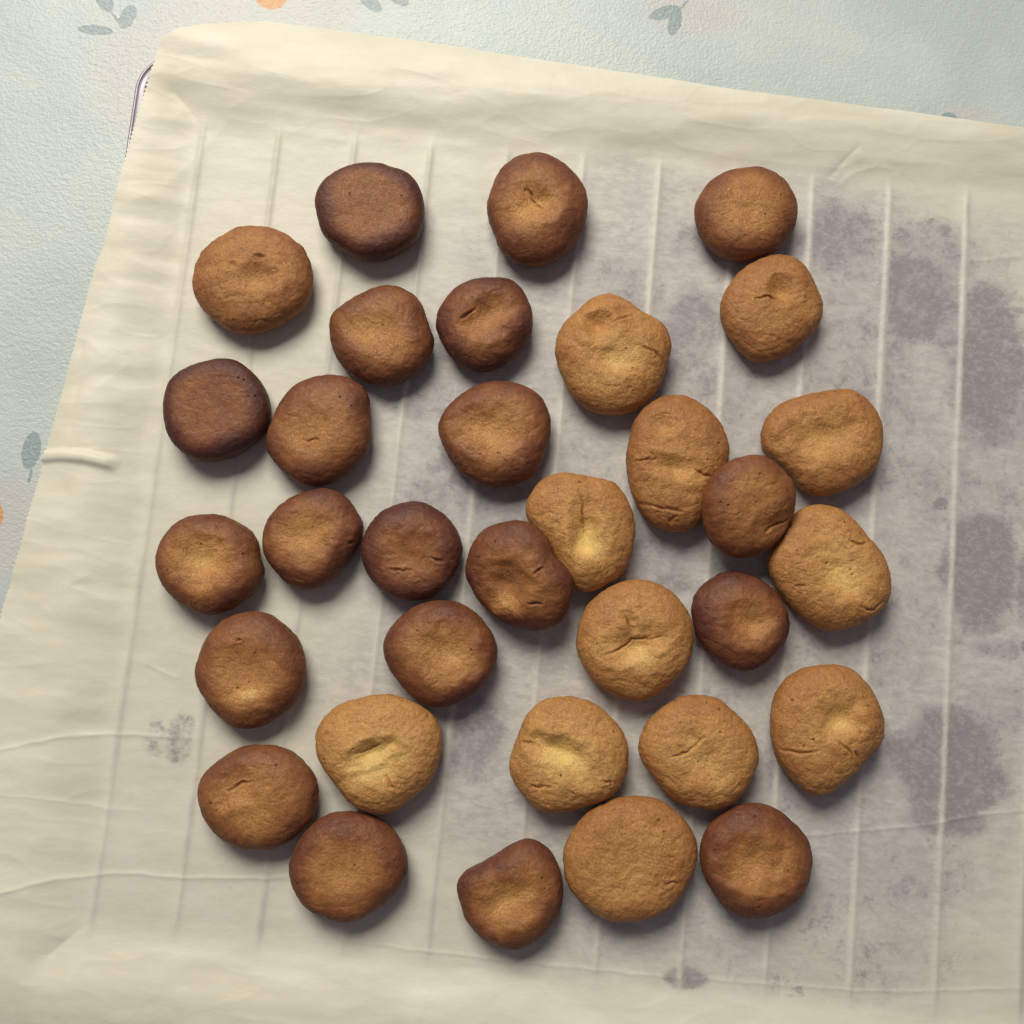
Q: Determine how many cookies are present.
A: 33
